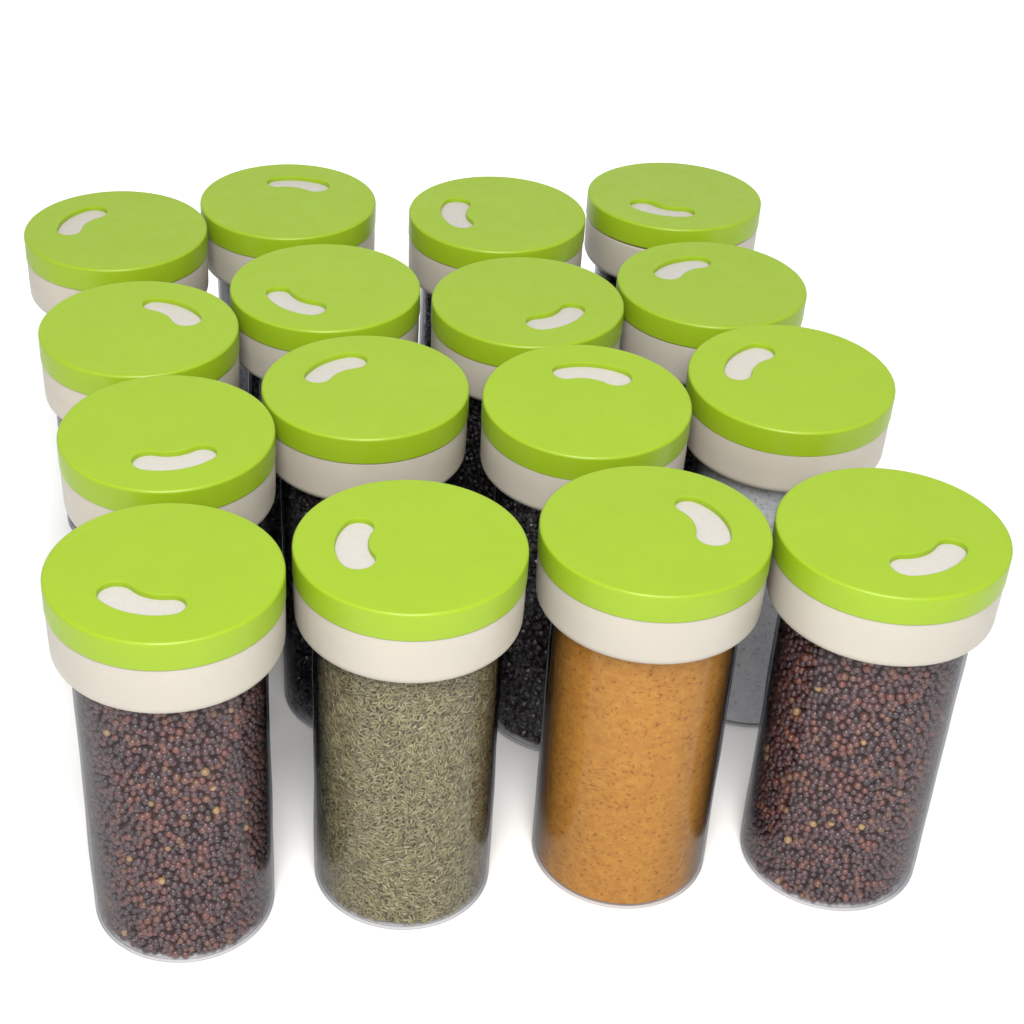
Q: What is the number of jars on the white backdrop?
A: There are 16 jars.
